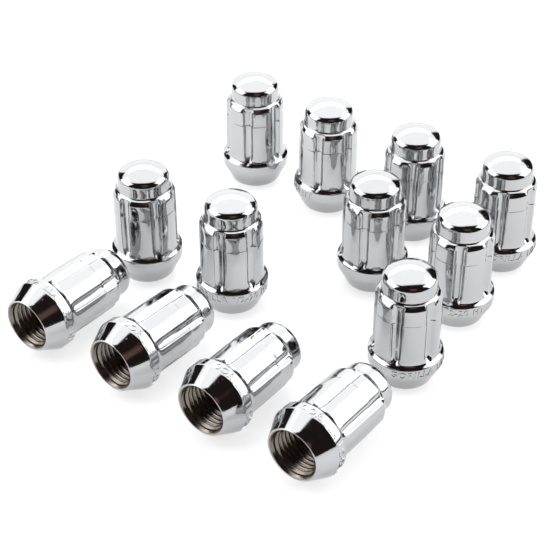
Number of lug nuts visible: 13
